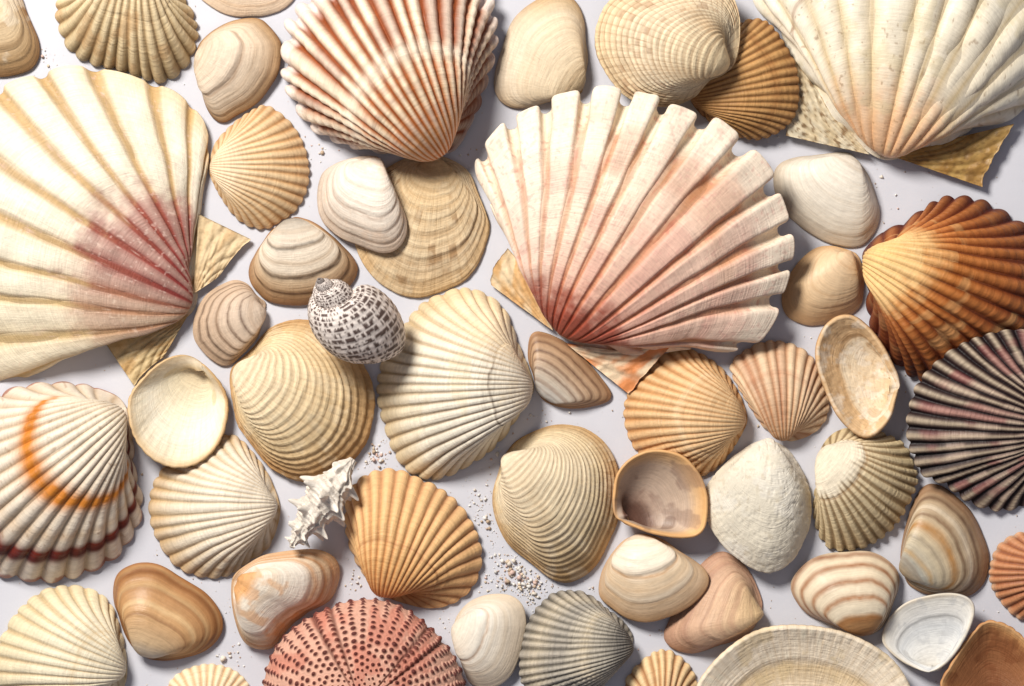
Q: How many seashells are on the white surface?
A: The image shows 51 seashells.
